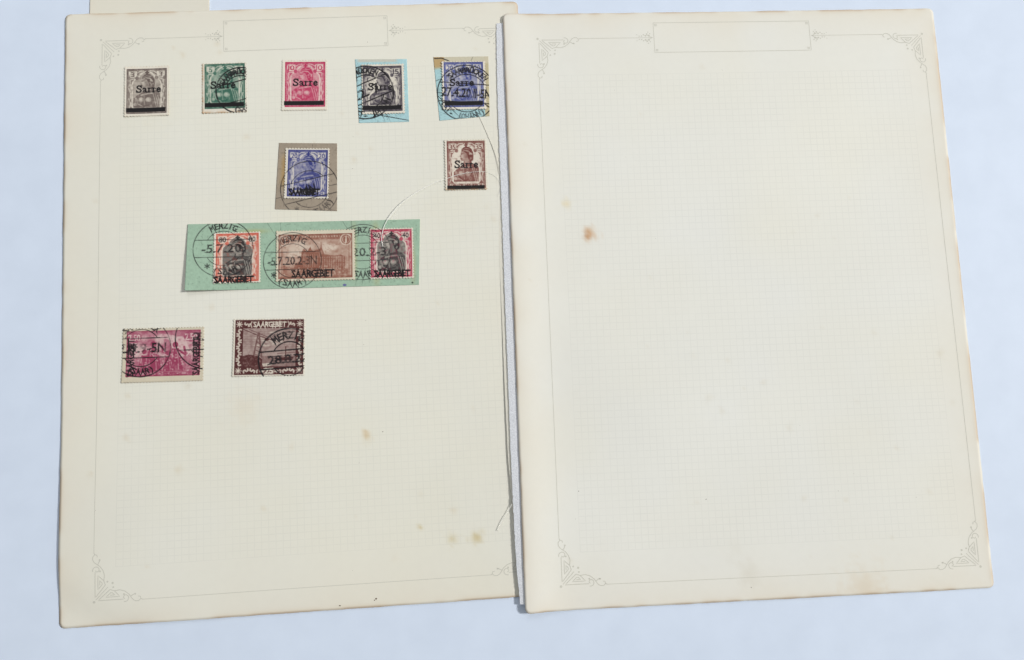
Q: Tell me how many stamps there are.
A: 12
